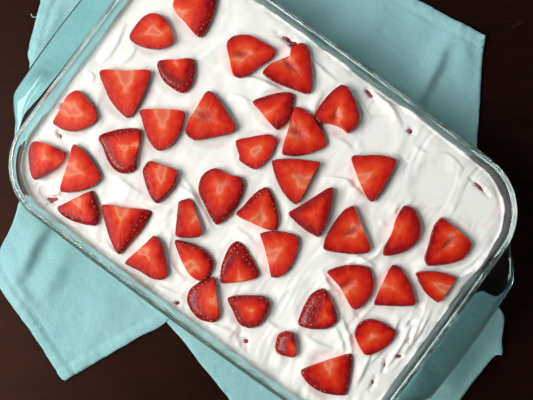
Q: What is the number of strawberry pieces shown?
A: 41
